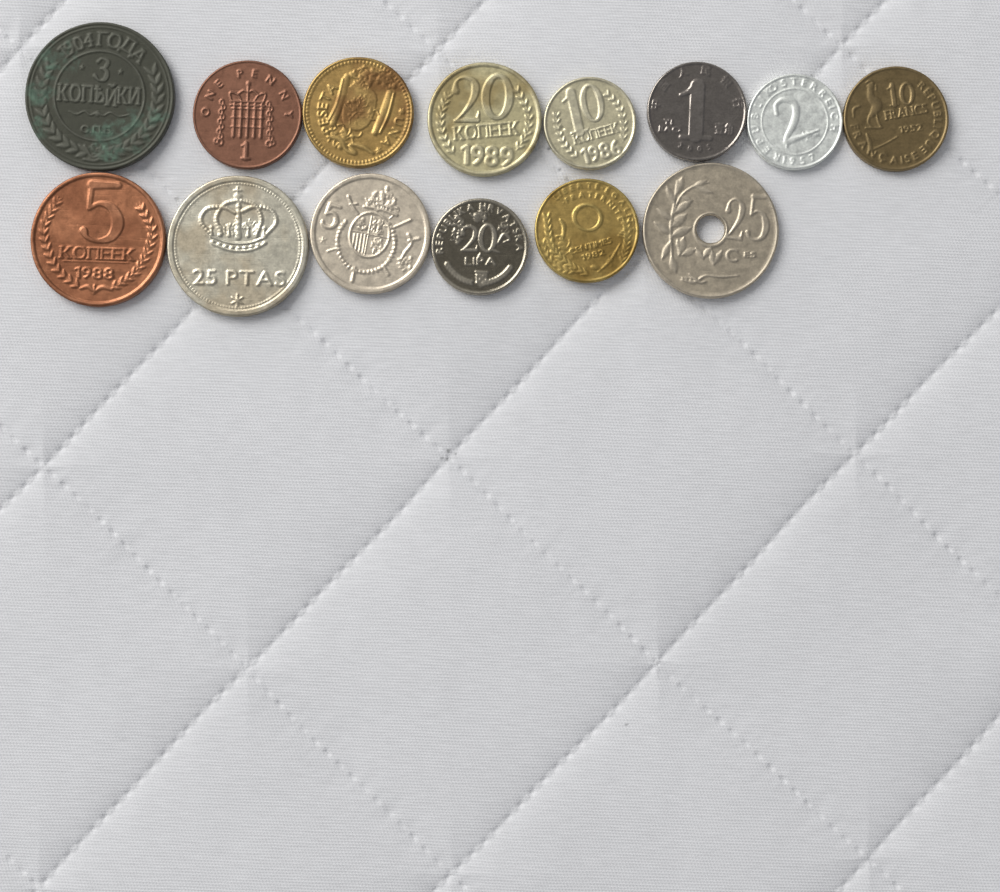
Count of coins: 14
